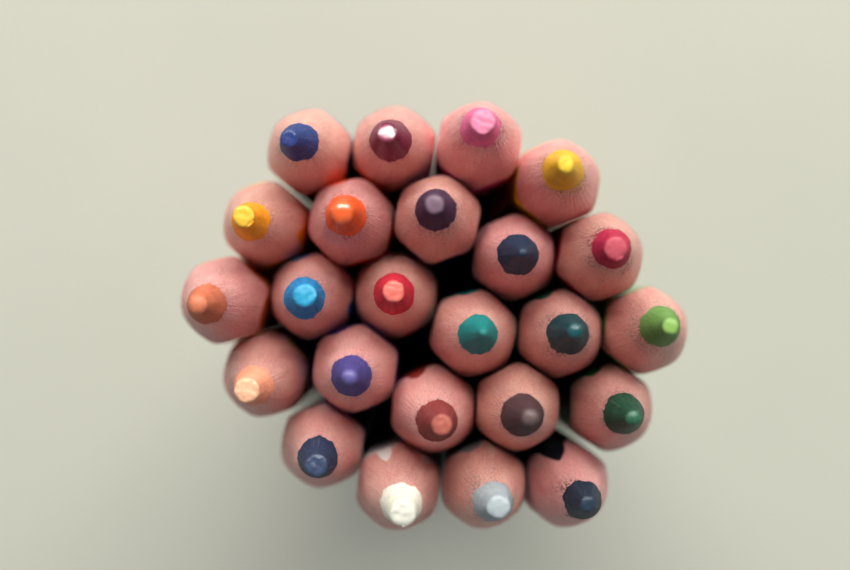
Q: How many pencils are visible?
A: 24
